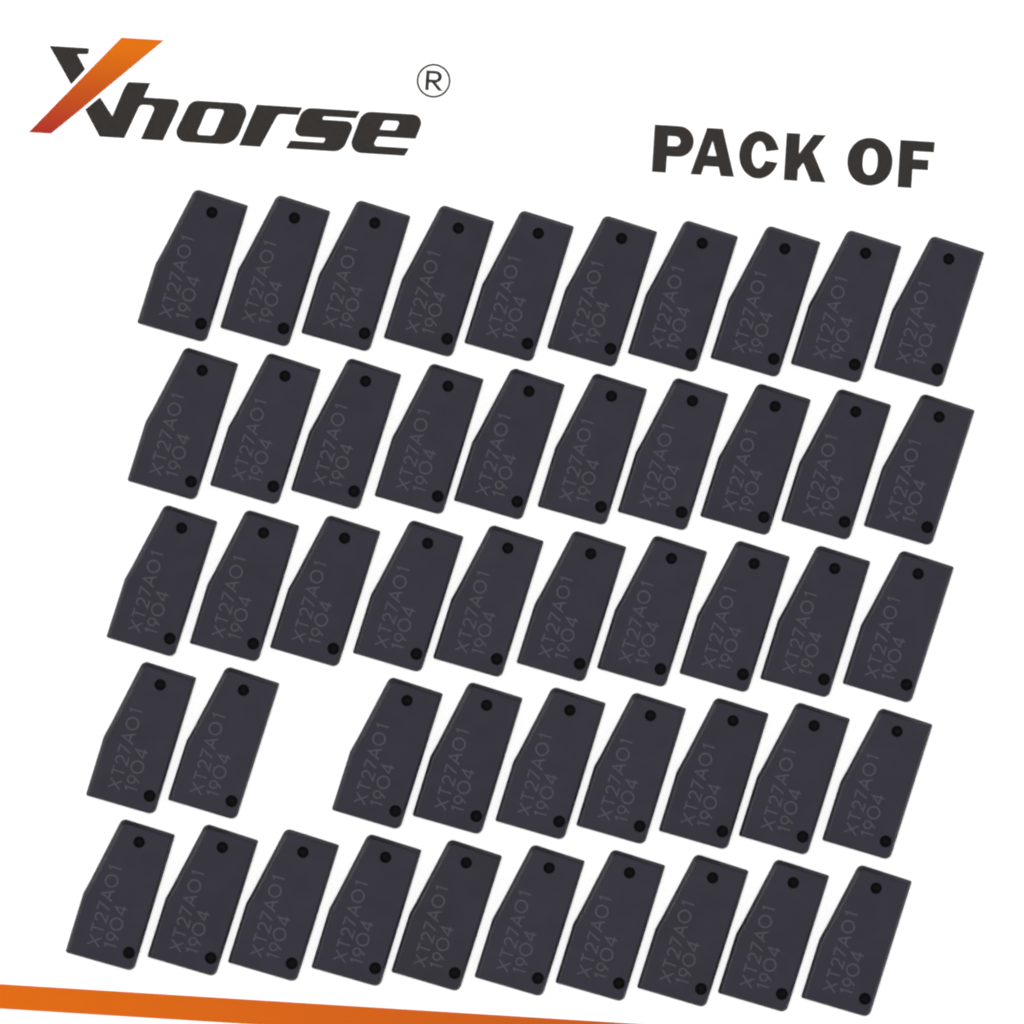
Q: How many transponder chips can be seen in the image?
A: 49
